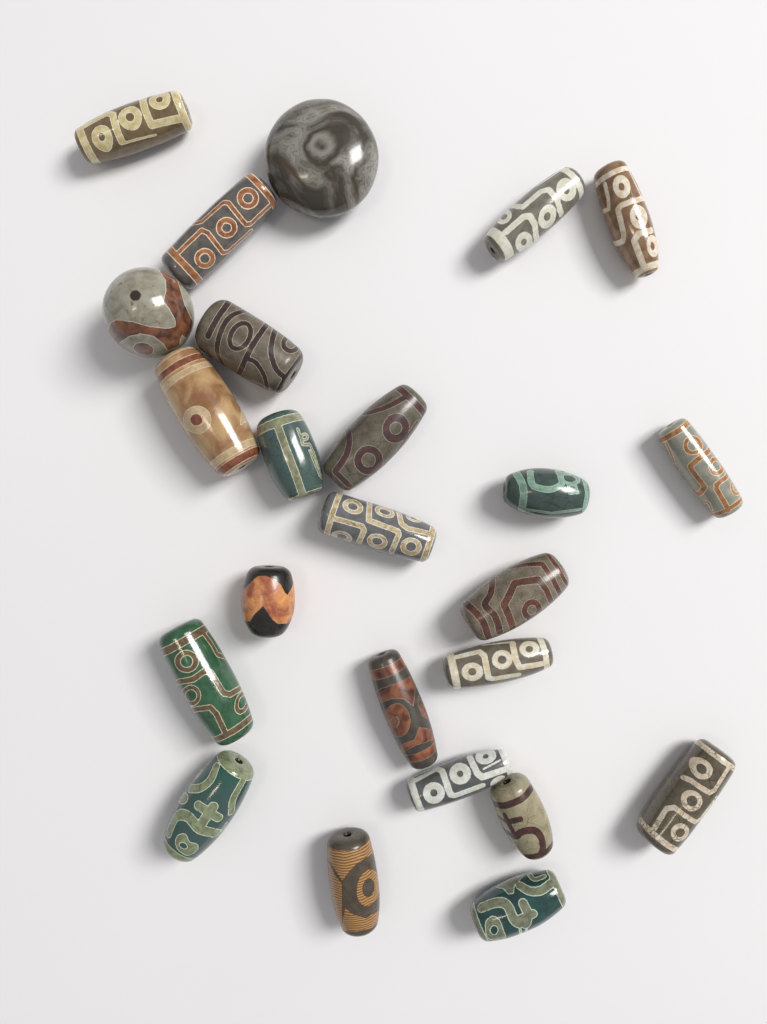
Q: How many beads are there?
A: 24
